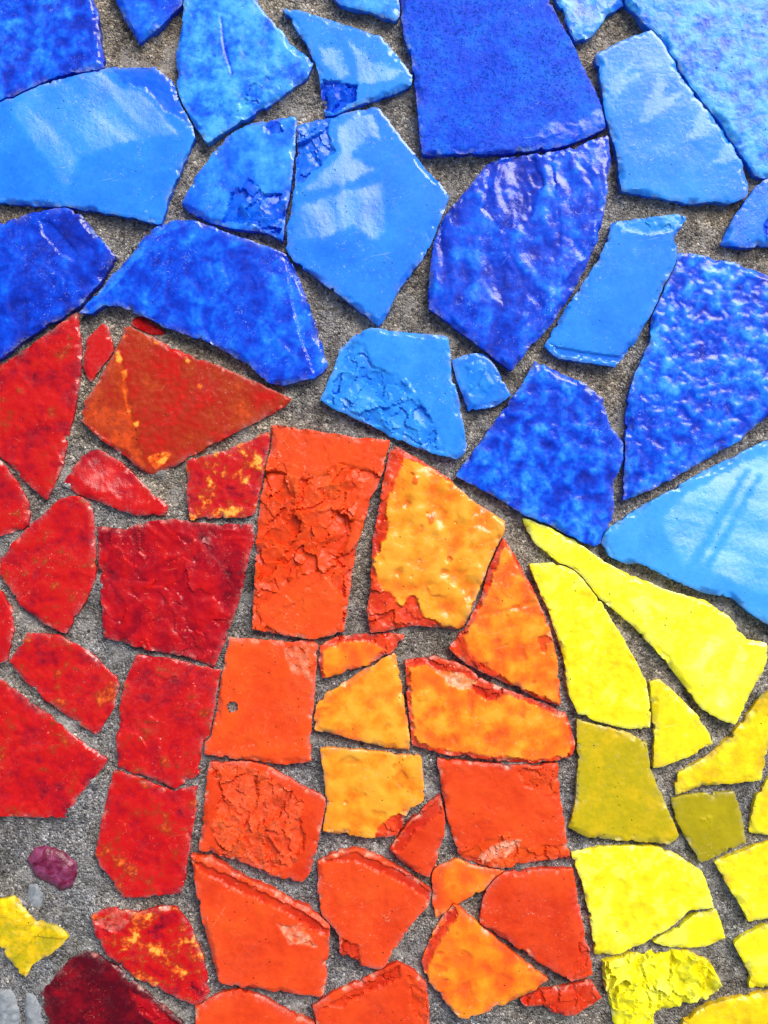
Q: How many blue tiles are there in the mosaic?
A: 22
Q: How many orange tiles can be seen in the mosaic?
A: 19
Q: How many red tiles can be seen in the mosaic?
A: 16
